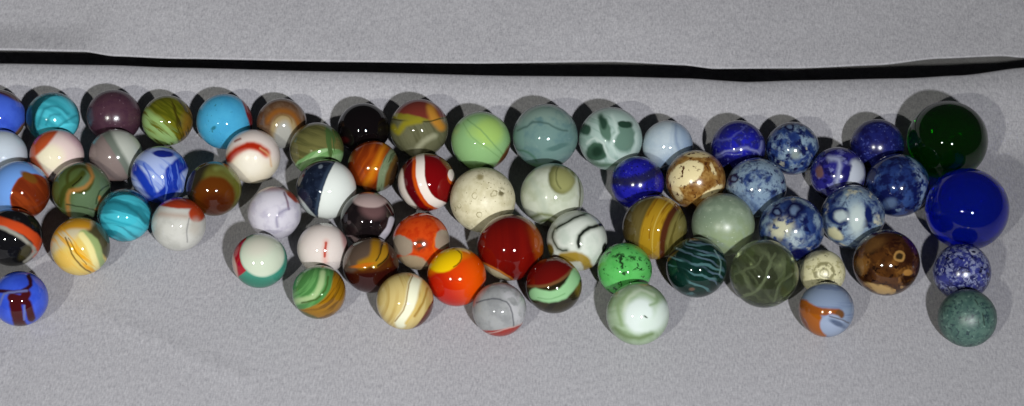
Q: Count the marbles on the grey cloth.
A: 67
